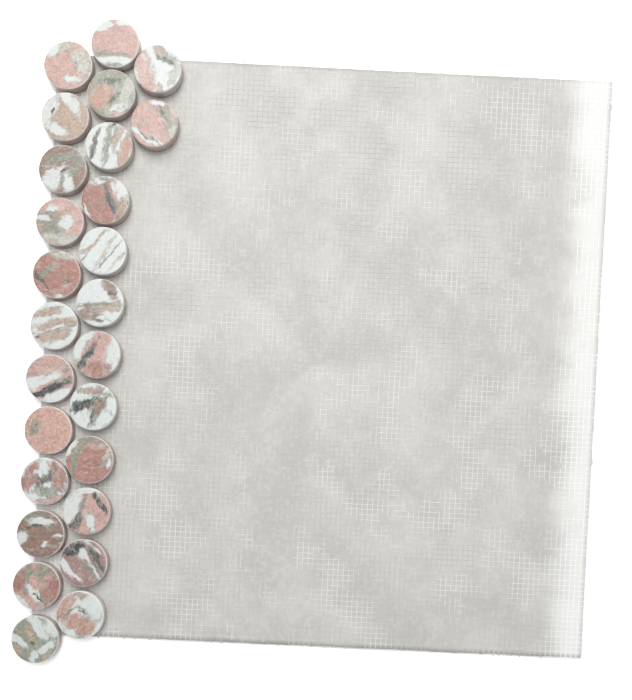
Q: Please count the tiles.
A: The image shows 26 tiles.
